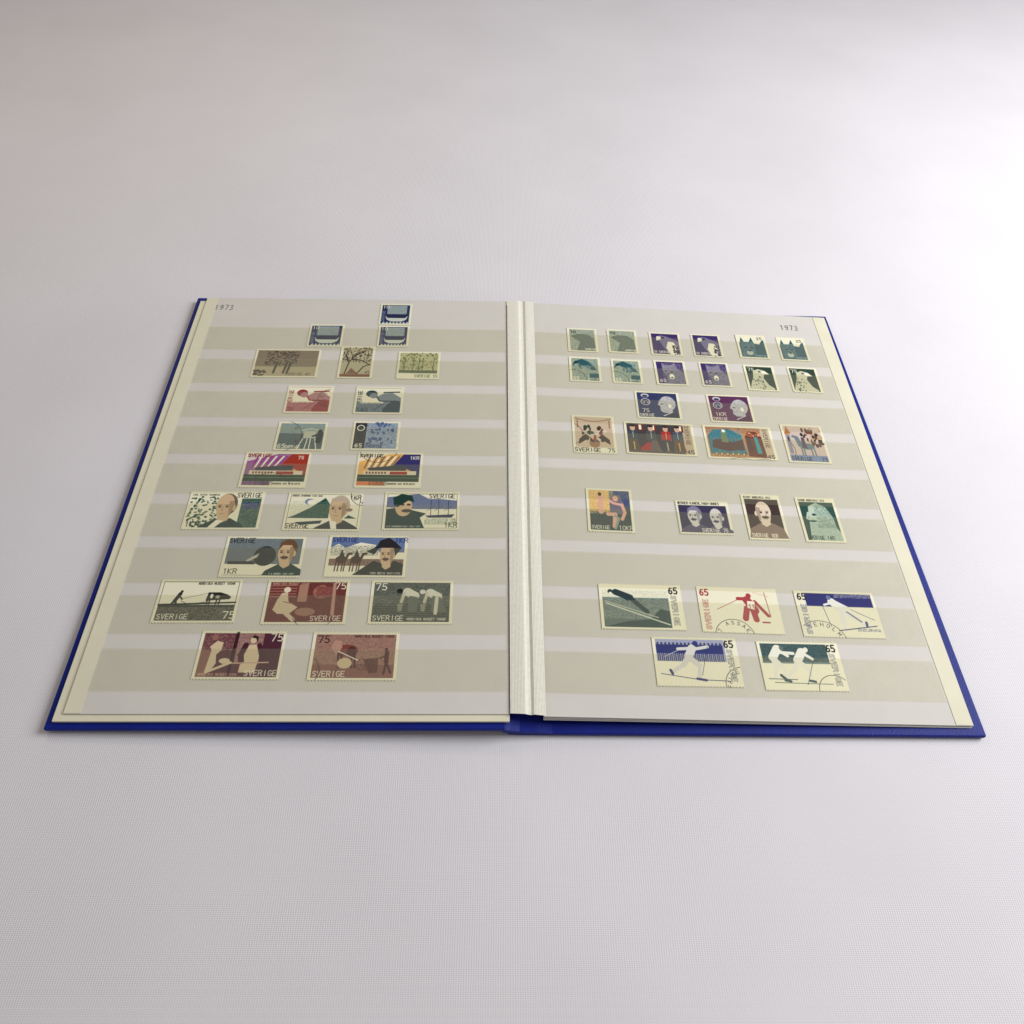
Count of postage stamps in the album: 49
